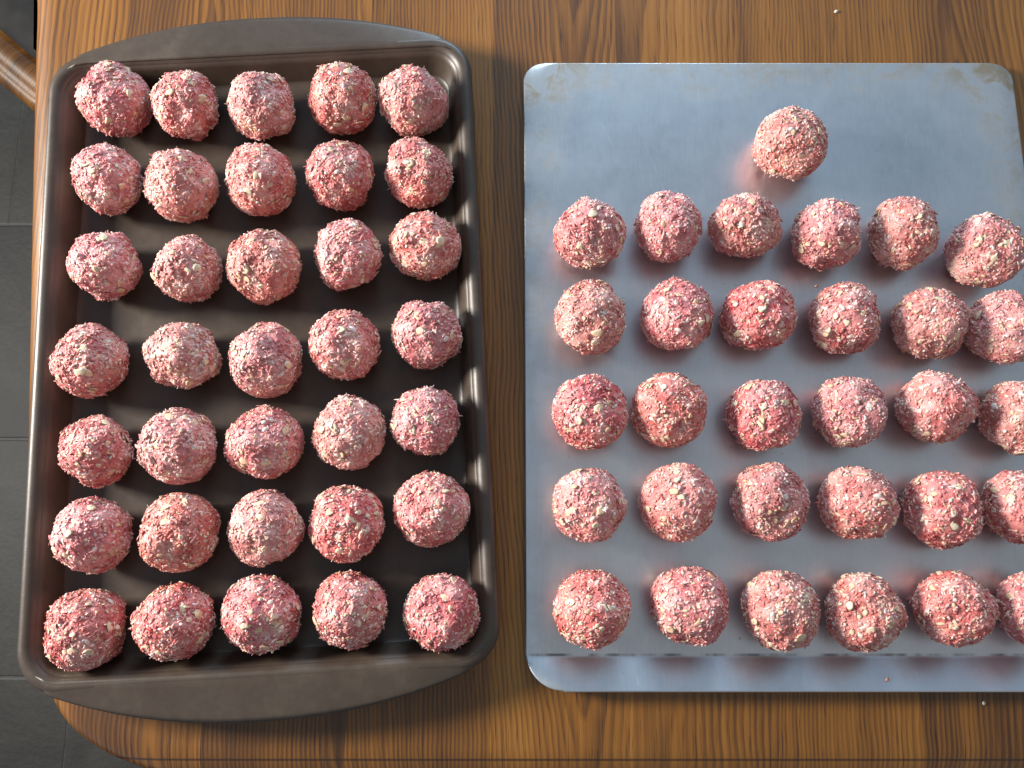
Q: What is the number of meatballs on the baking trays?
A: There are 66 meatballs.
